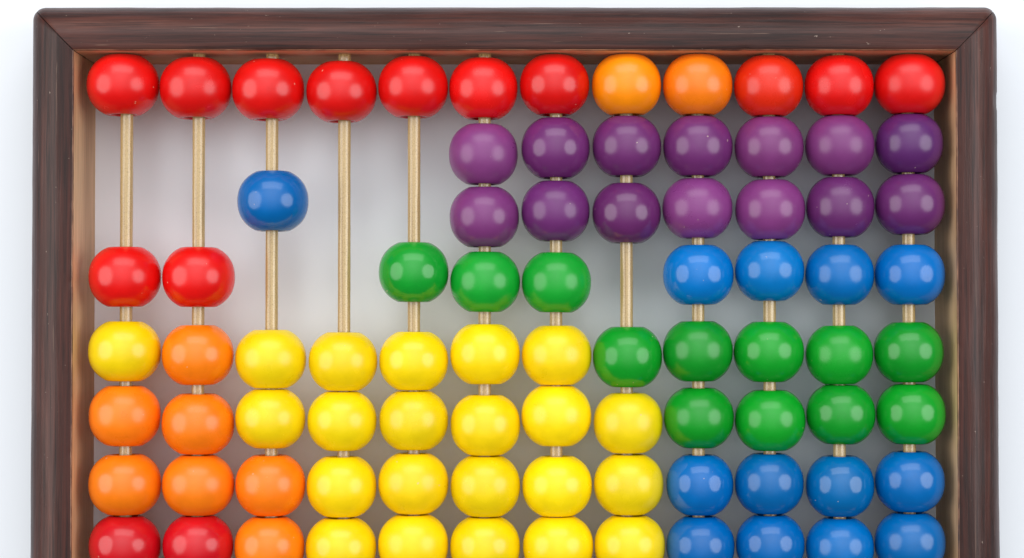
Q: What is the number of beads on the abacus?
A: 84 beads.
